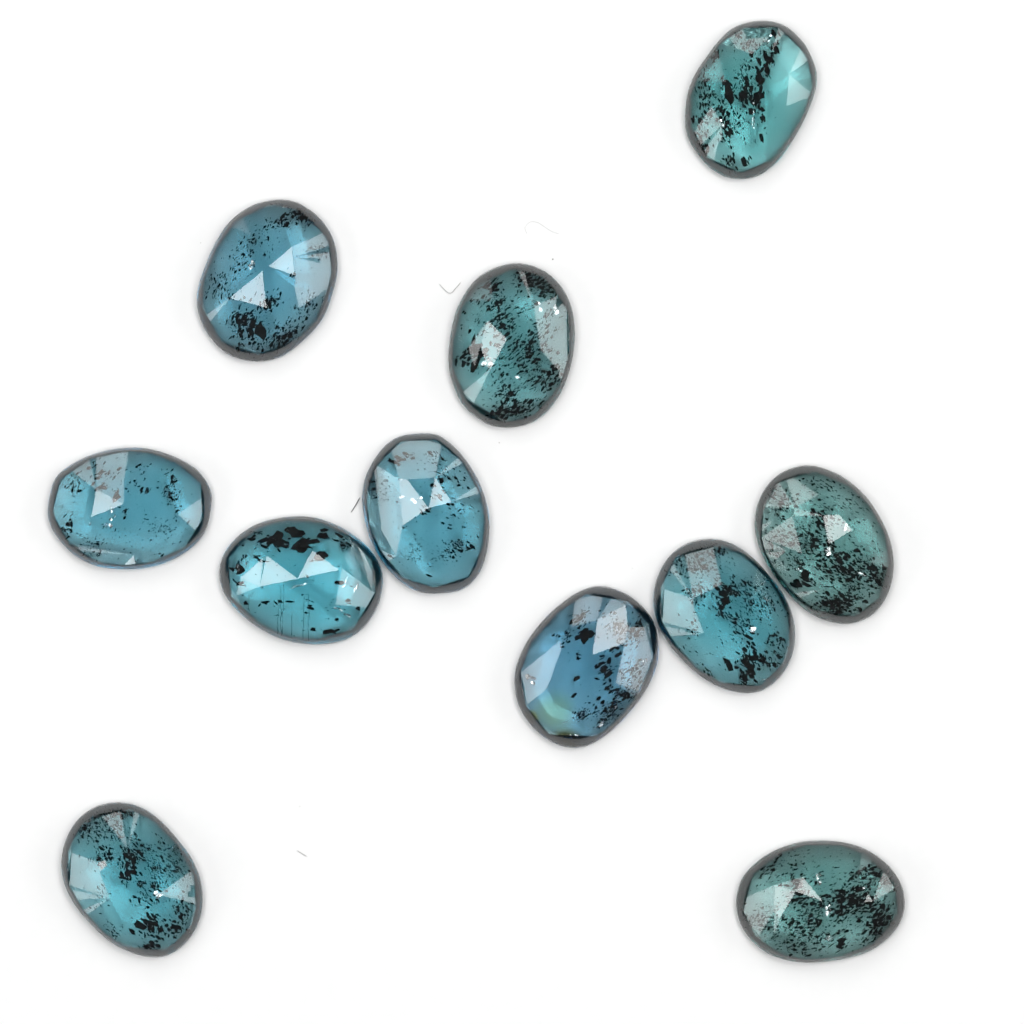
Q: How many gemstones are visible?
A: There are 11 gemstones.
